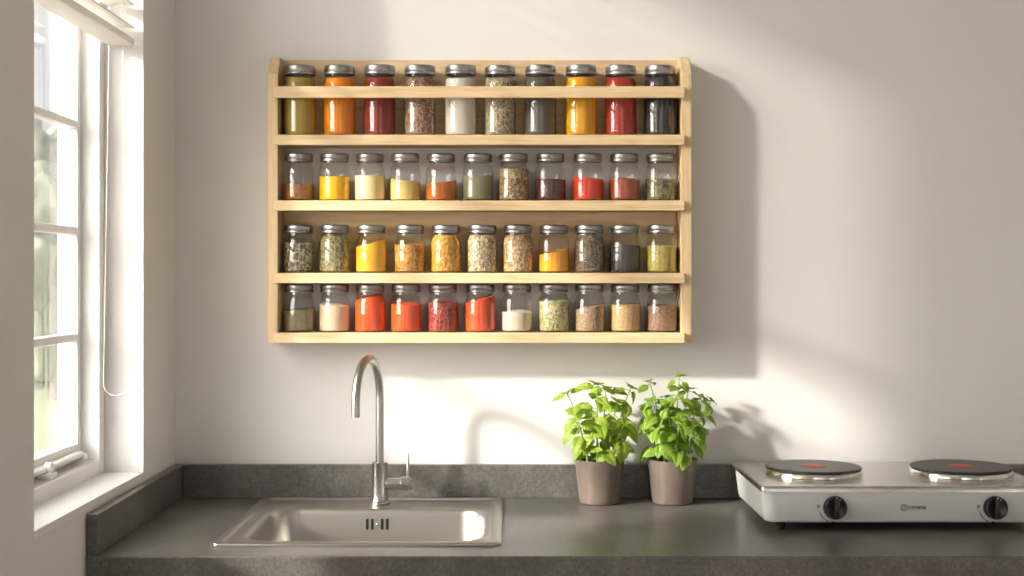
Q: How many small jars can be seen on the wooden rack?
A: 33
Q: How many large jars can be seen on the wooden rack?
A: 10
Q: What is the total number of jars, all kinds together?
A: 43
